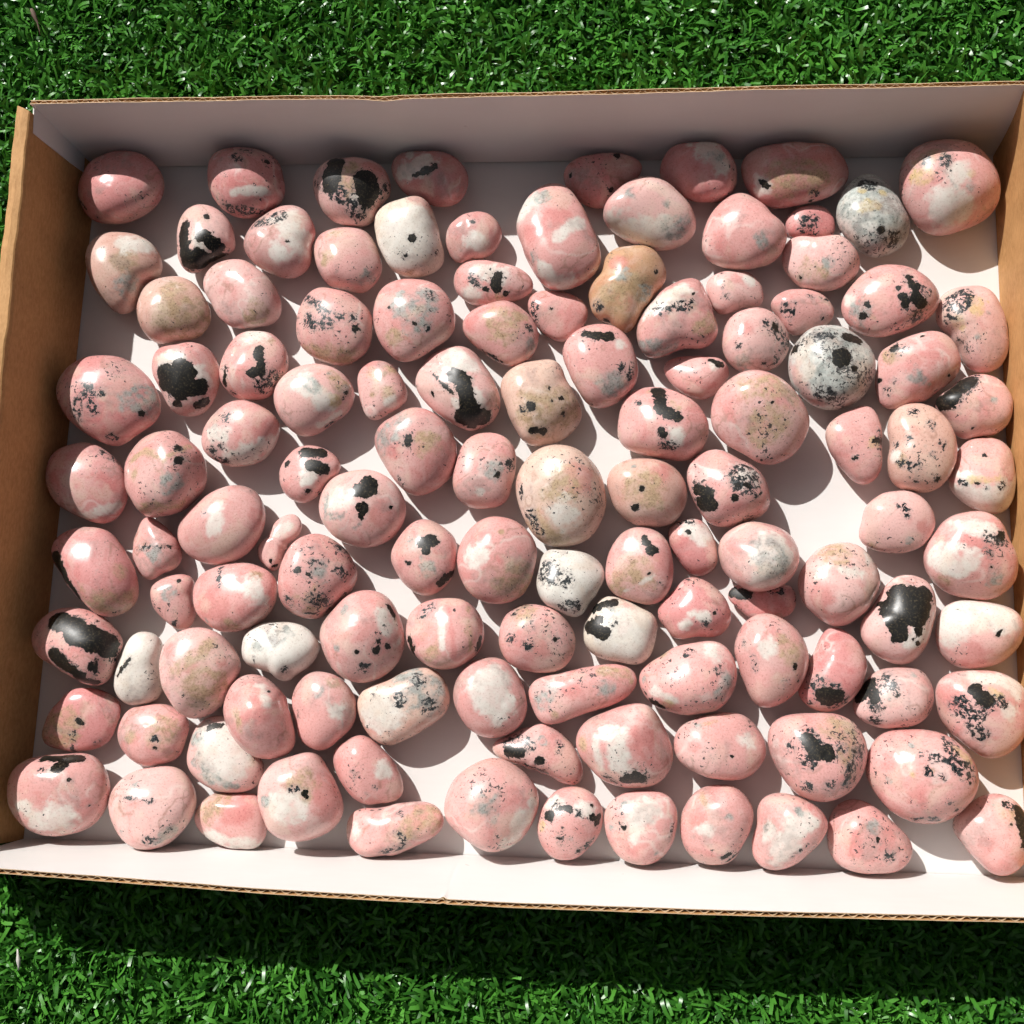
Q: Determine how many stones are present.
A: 120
